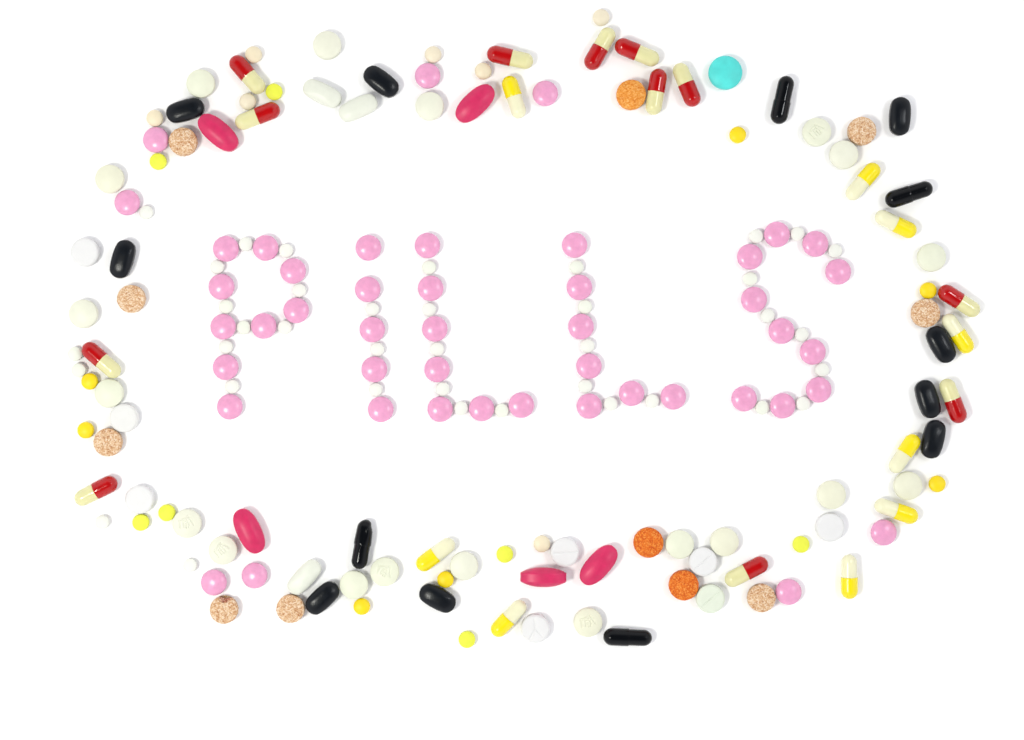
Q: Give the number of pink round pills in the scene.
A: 46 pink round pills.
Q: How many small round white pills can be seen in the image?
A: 38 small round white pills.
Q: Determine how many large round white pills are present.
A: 27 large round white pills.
